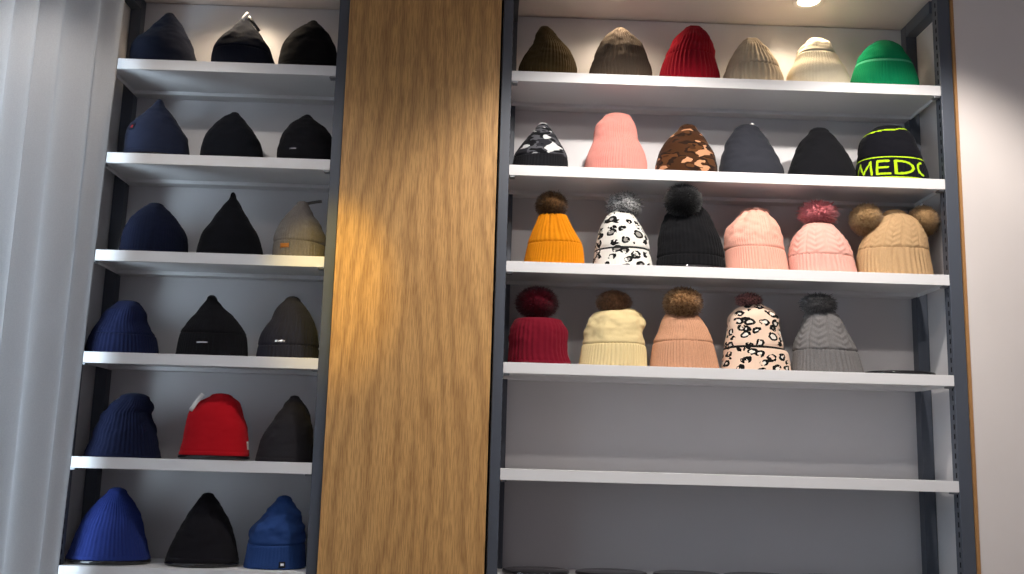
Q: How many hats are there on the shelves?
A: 41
